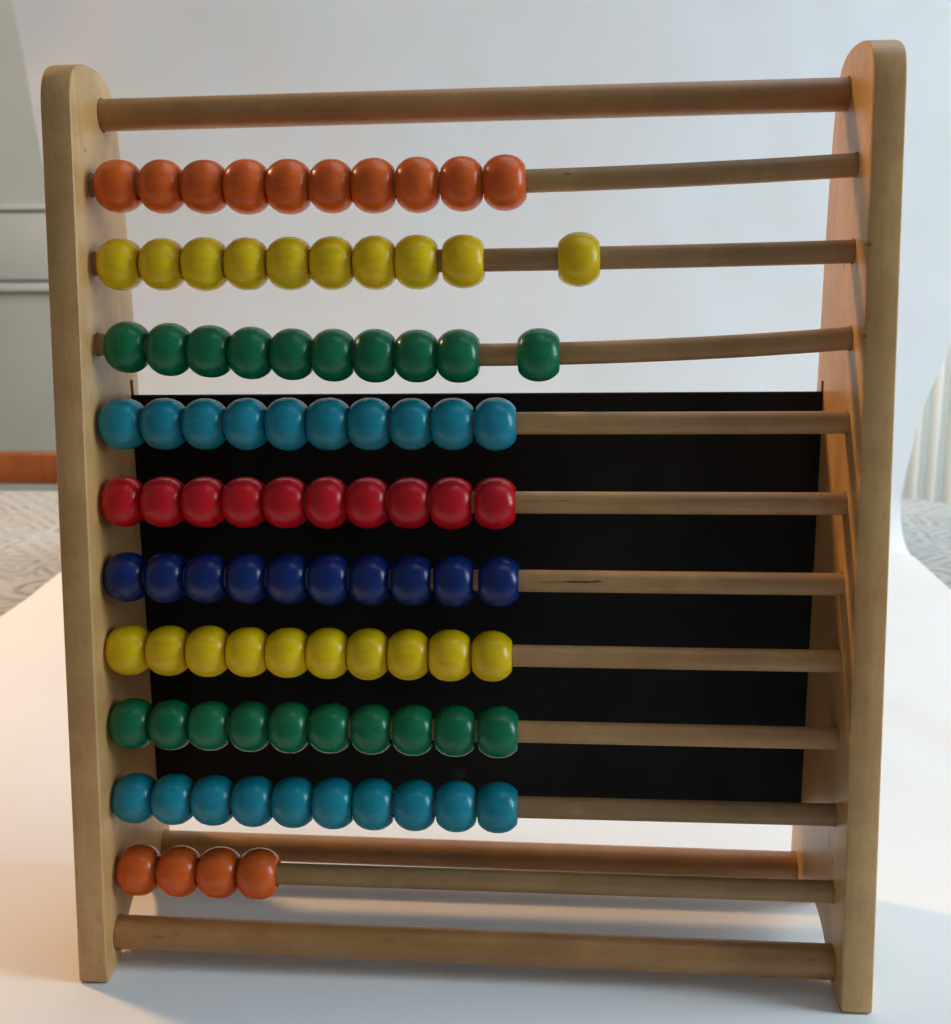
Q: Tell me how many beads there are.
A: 94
